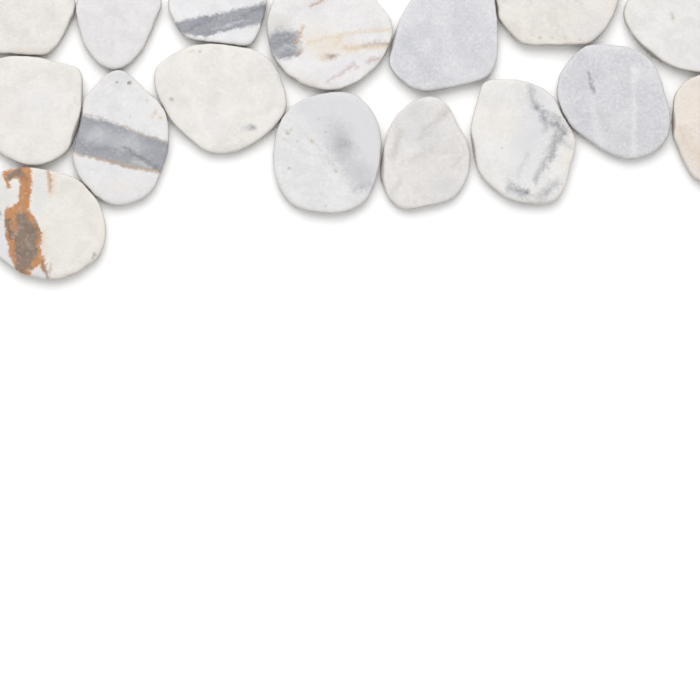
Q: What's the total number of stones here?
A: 16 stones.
